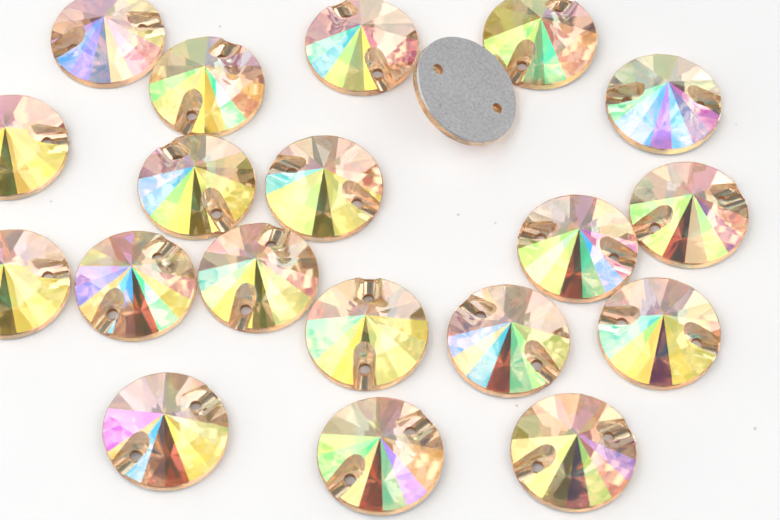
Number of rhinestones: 20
